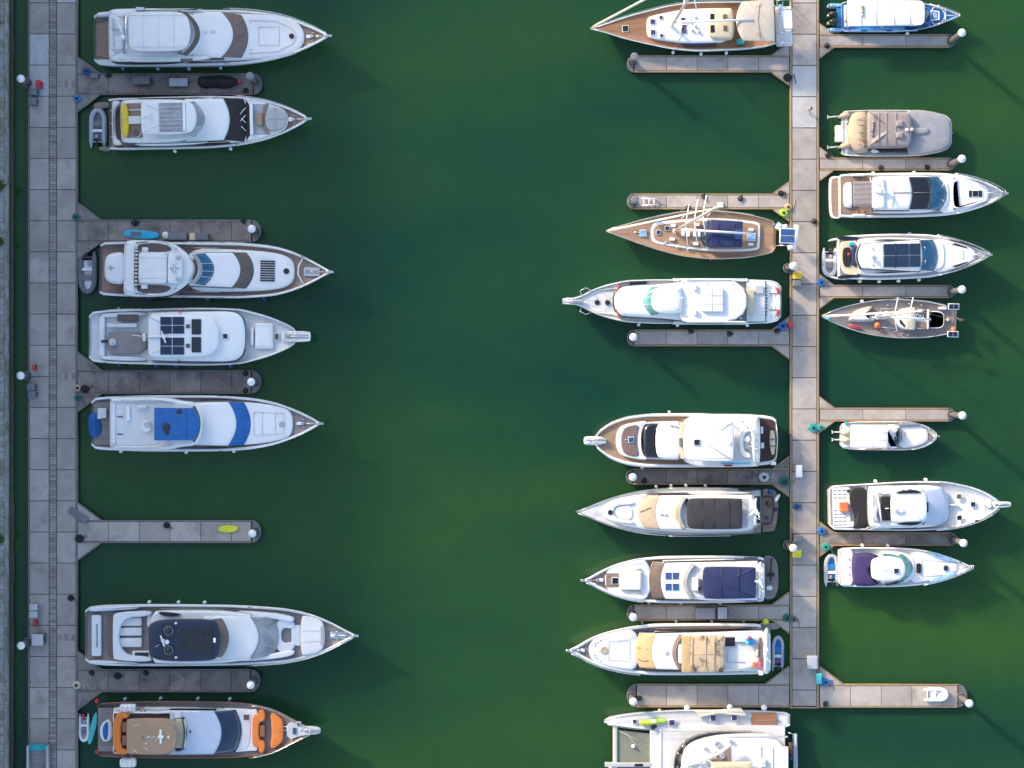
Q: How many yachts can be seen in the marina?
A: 23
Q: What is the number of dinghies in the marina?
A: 7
